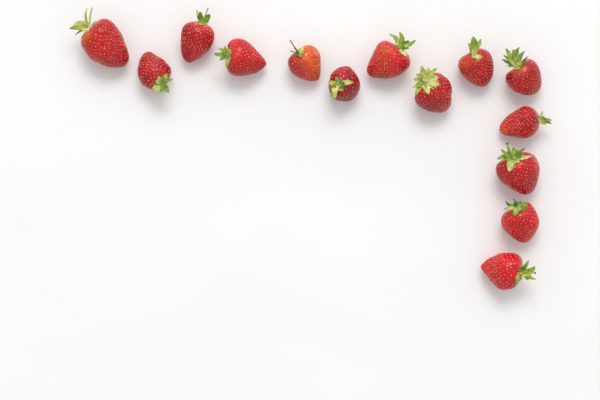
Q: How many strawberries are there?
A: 14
